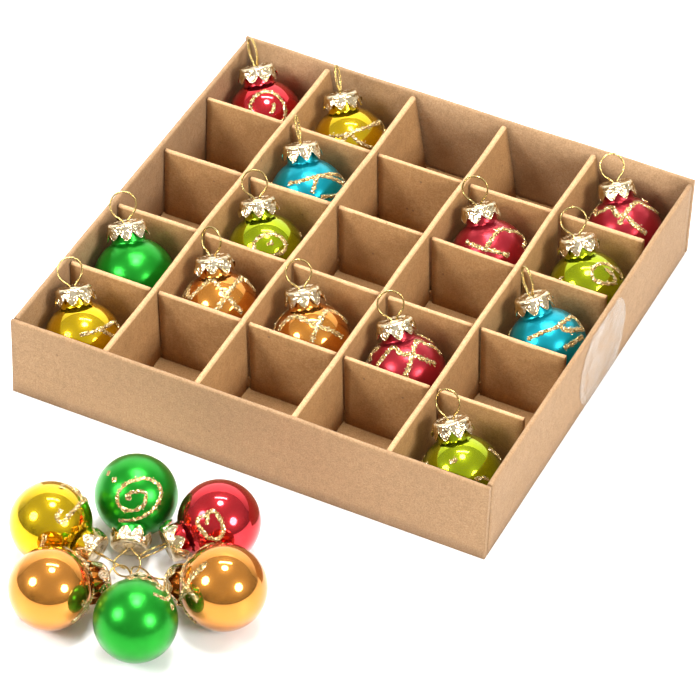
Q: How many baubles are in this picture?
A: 20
